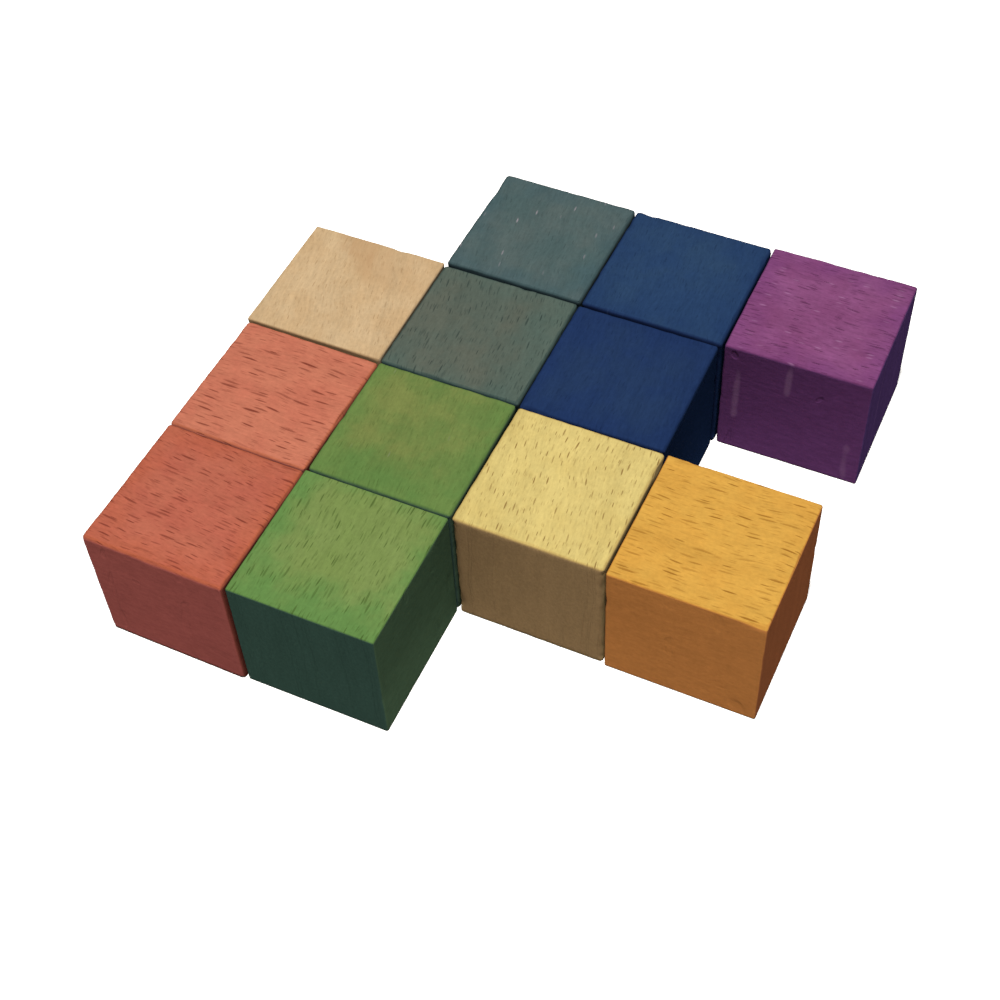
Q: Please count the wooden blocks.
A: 12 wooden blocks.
